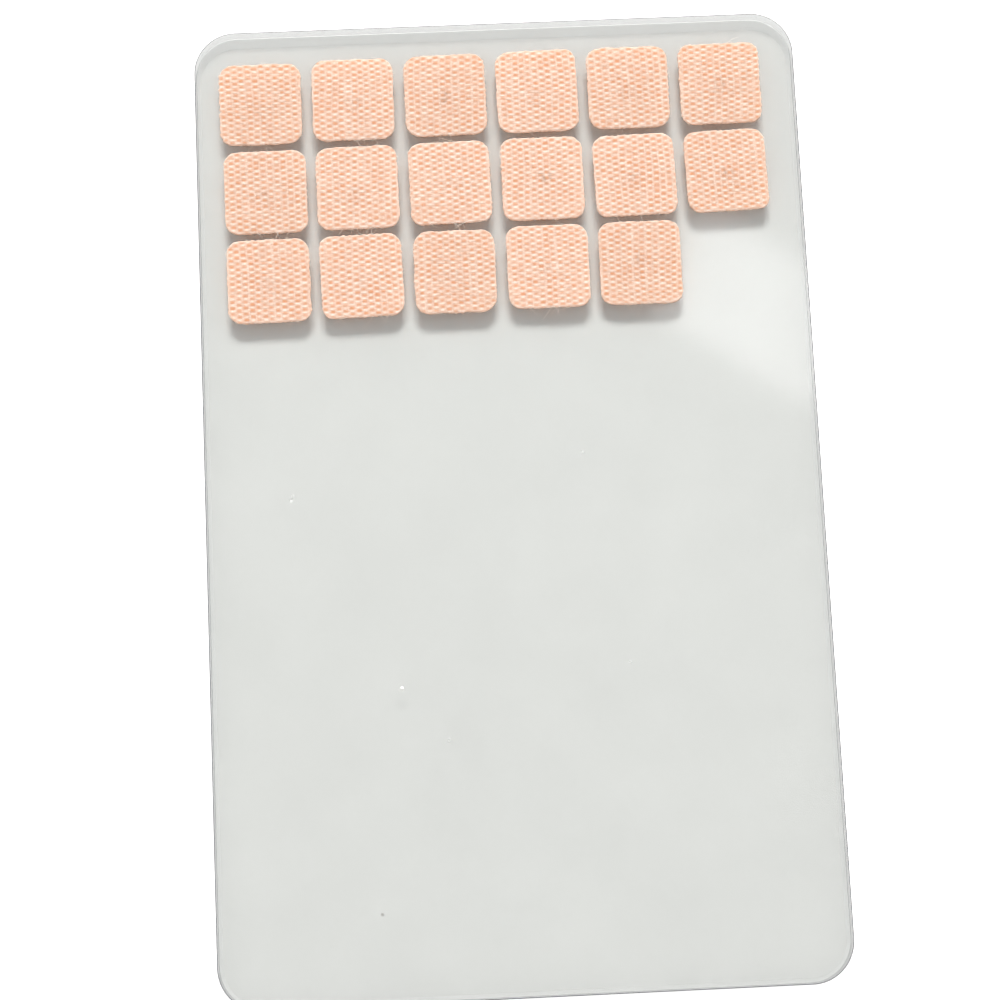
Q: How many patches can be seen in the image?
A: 17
